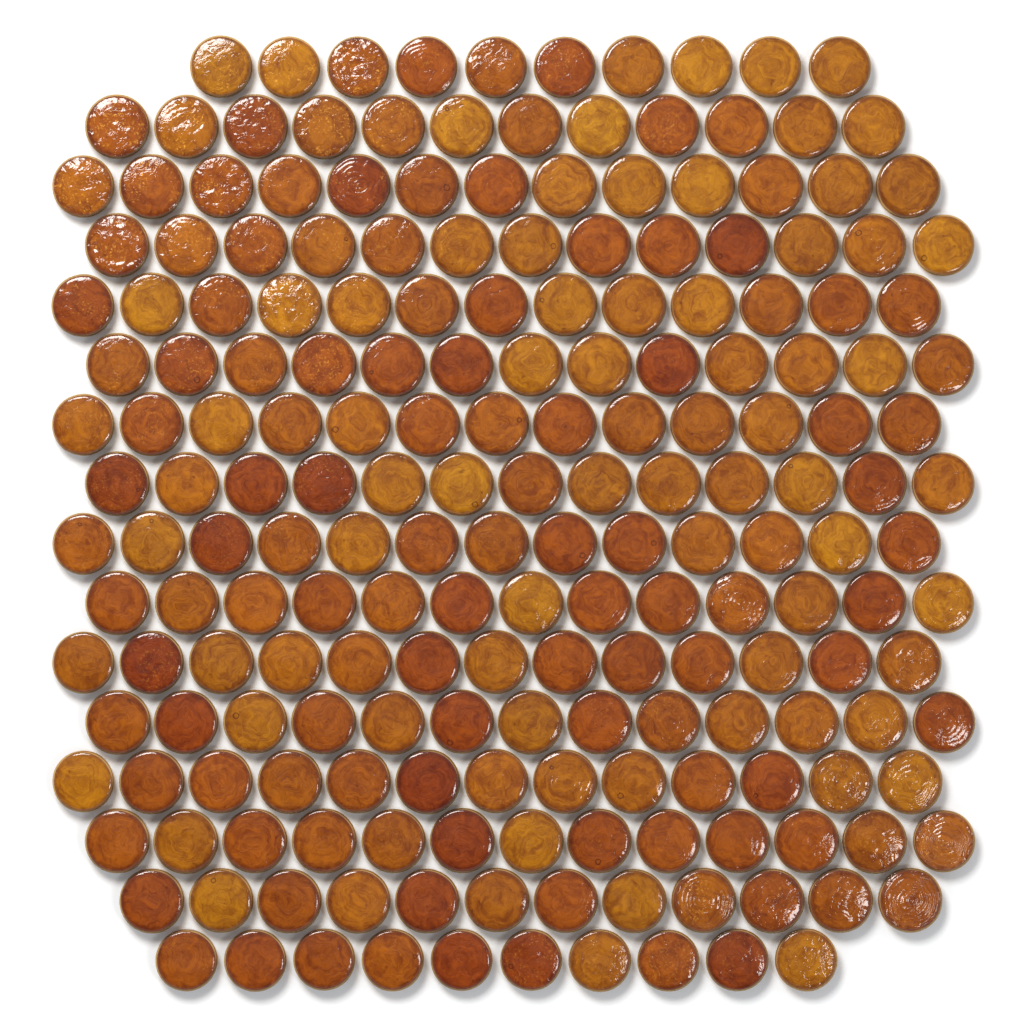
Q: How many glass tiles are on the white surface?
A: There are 200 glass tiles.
